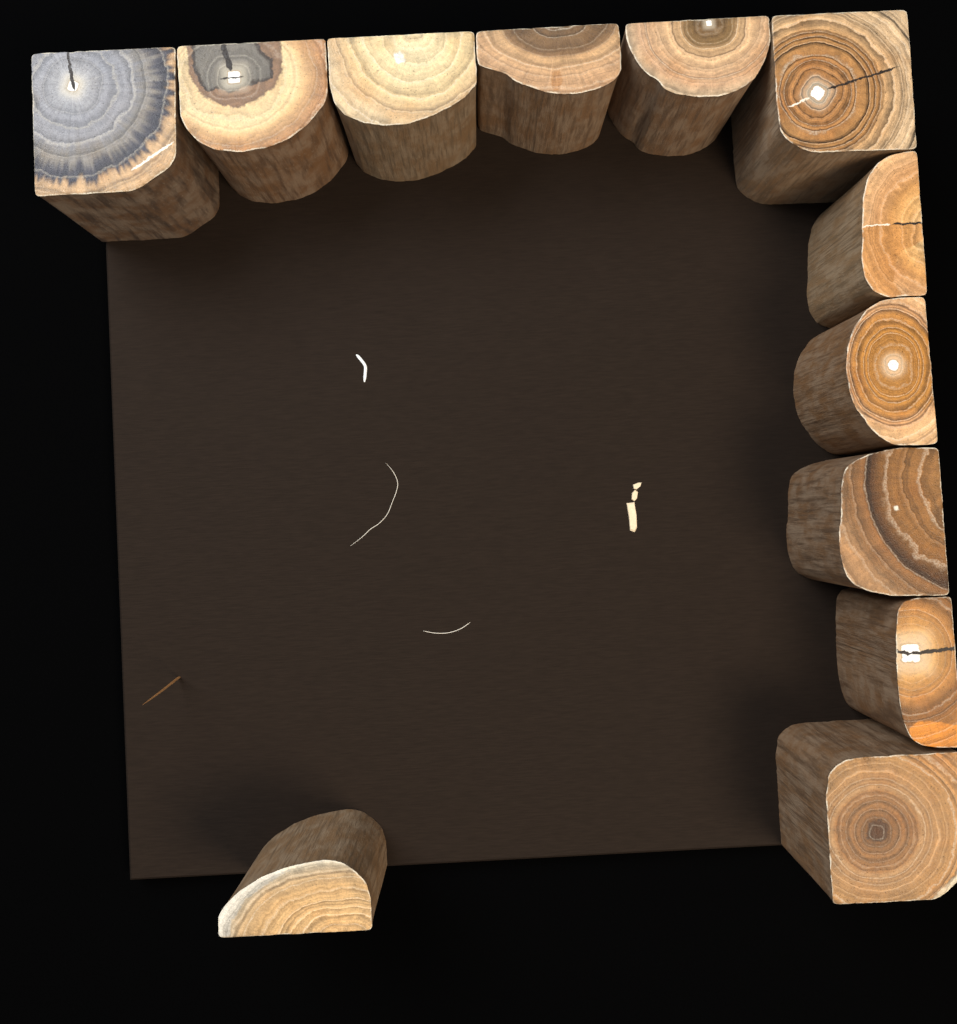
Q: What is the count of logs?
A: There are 12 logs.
